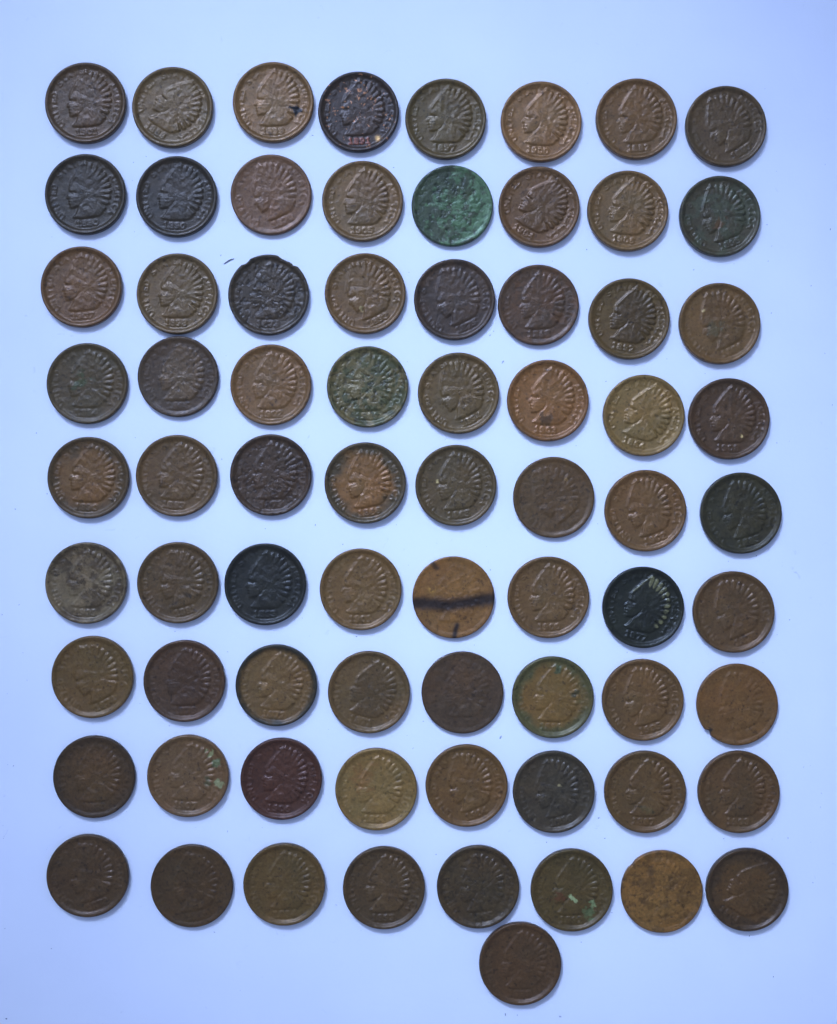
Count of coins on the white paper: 73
